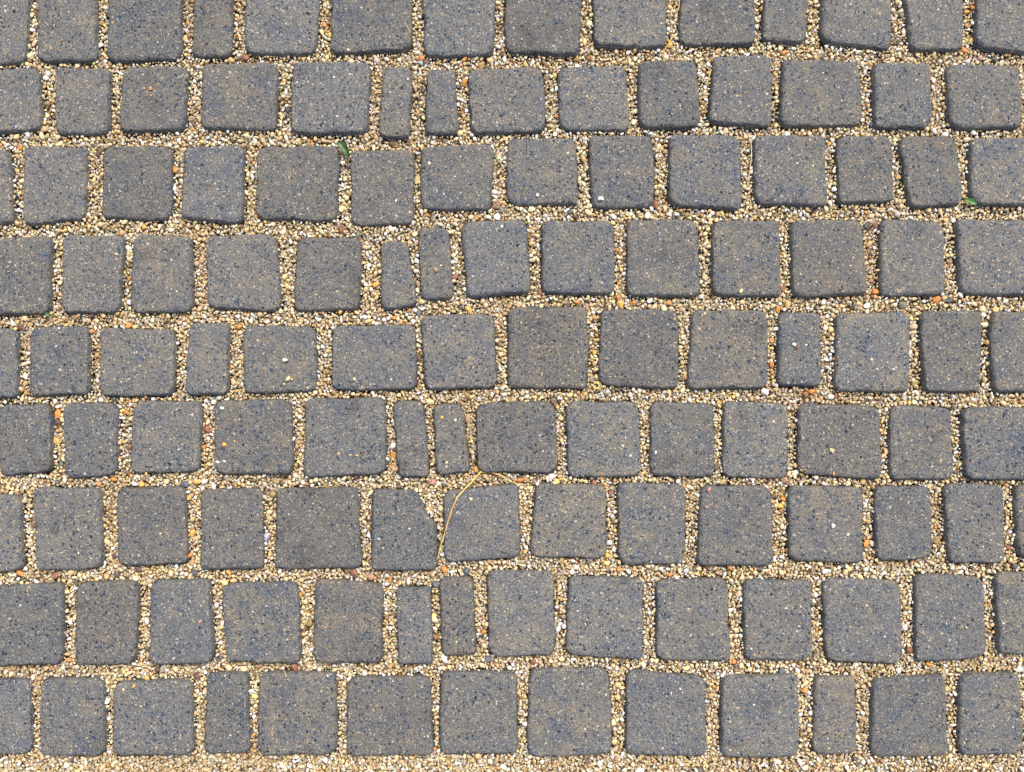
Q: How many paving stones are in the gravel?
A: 125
